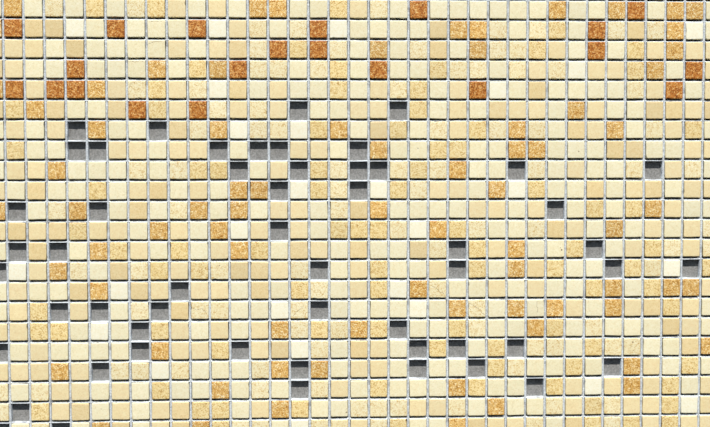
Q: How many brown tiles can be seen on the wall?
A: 21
